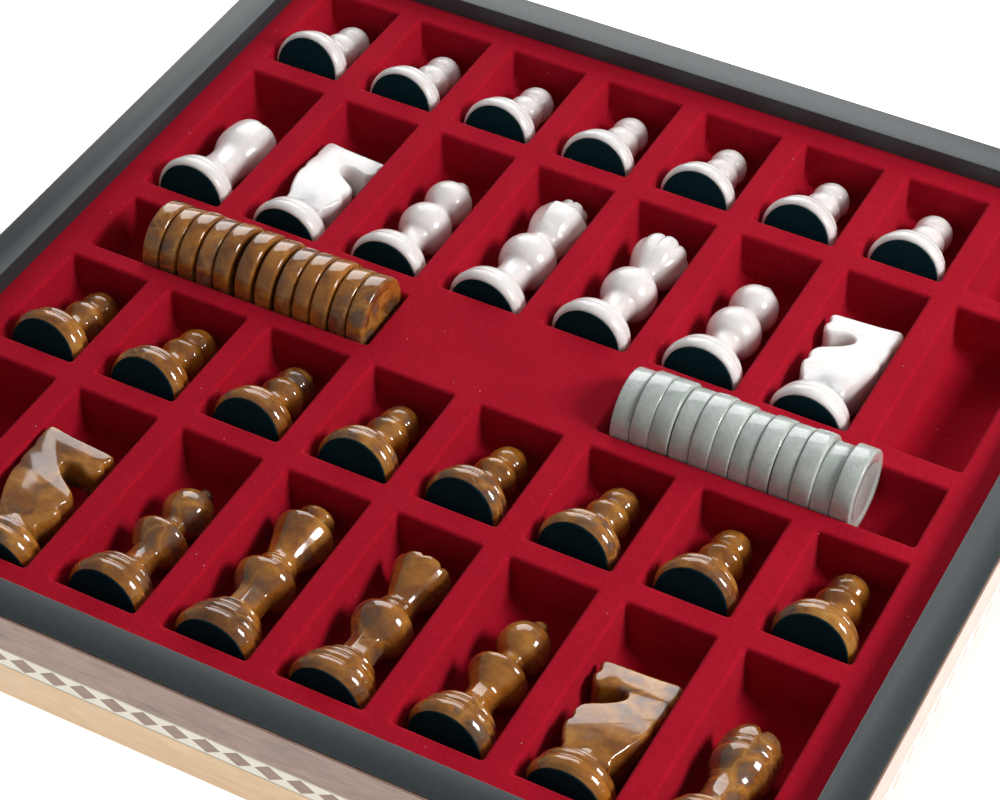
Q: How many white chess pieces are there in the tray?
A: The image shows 14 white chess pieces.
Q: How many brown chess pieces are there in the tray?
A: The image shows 15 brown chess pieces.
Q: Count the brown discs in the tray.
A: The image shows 12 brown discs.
